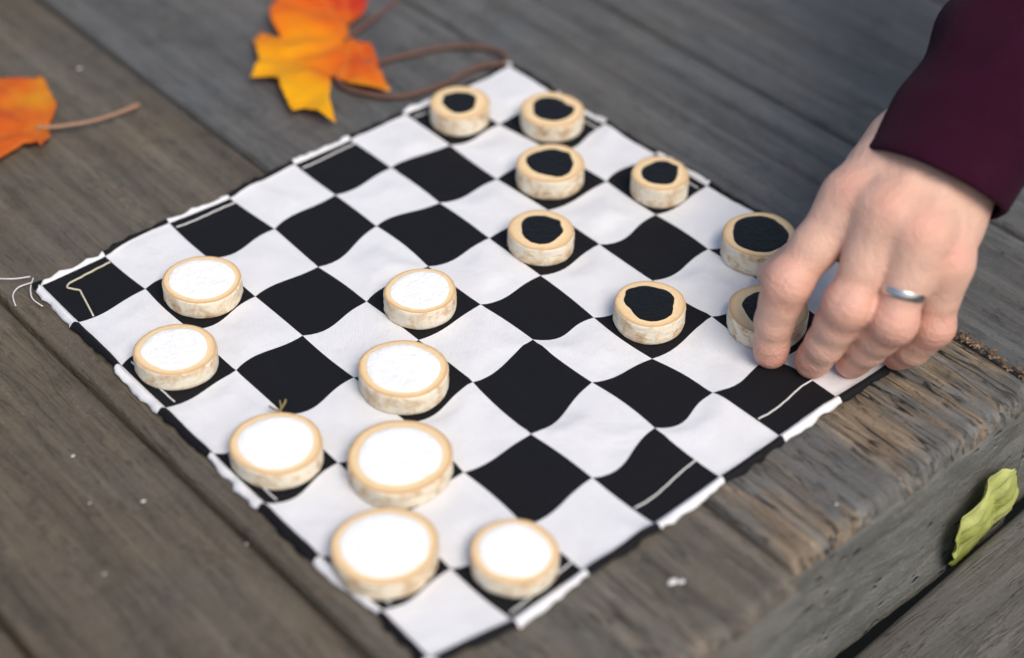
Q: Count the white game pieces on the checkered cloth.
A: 8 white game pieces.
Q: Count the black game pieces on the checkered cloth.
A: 8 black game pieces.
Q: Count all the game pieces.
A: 16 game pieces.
